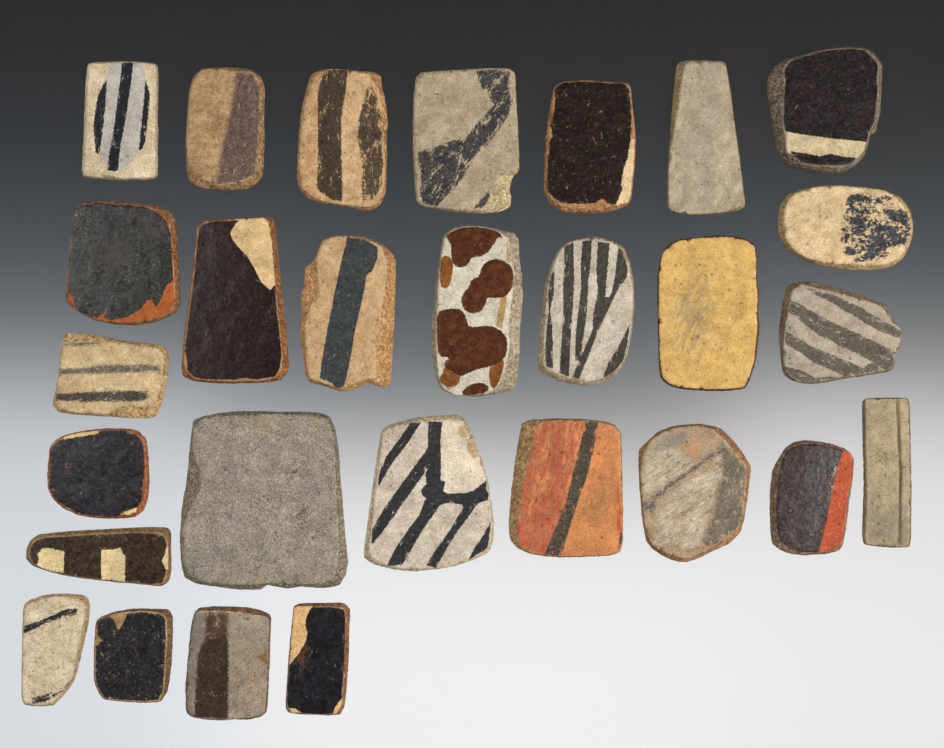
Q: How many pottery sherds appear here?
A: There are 28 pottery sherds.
